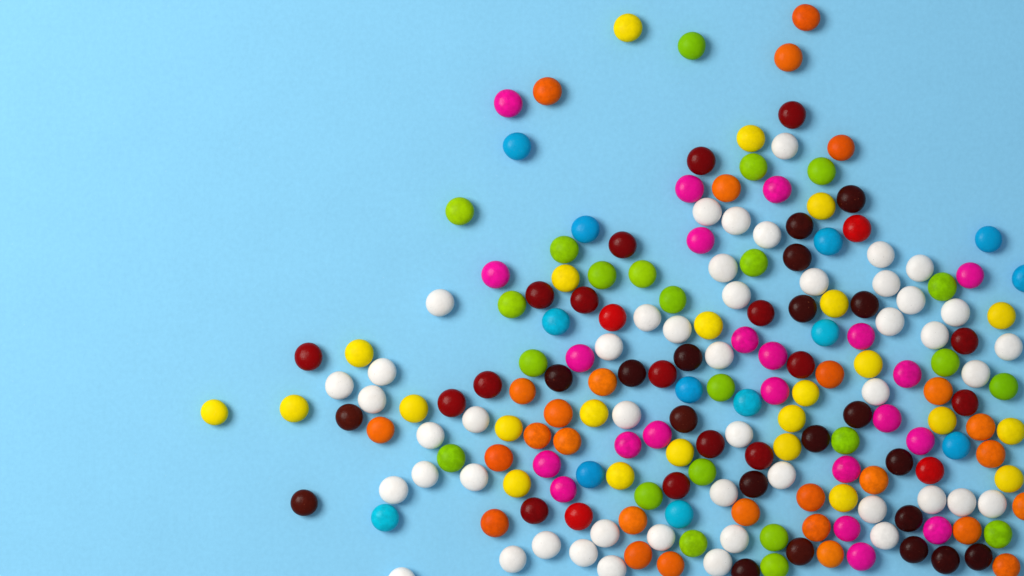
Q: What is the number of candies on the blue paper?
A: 200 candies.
